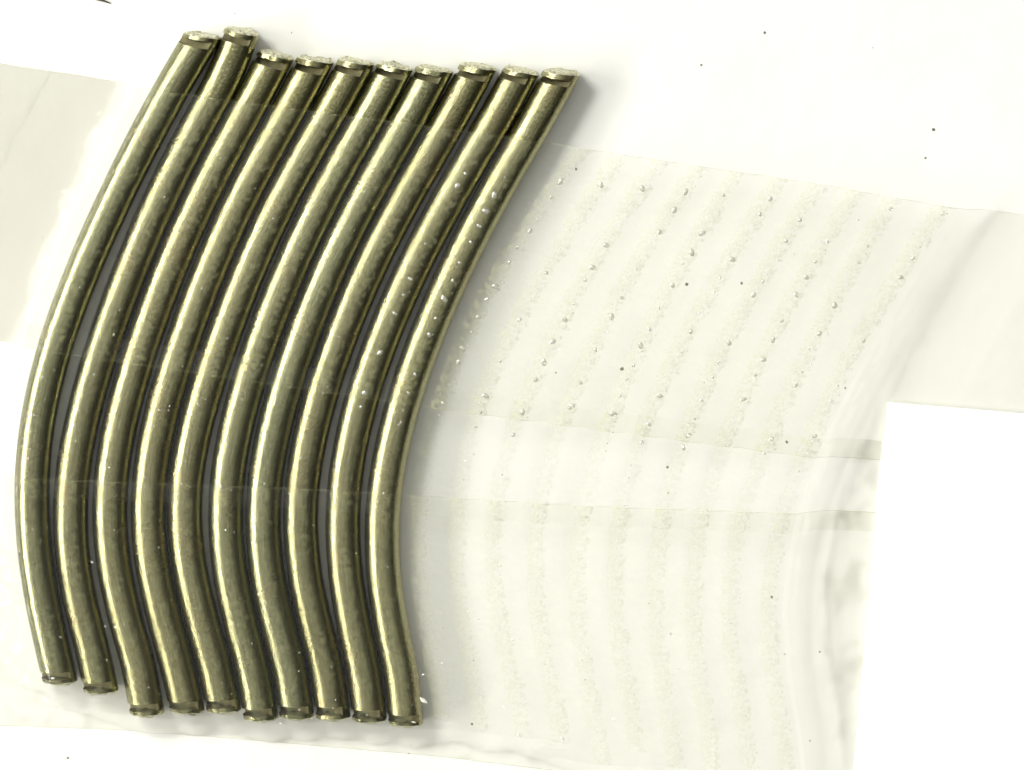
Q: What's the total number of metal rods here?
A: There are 10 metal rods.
